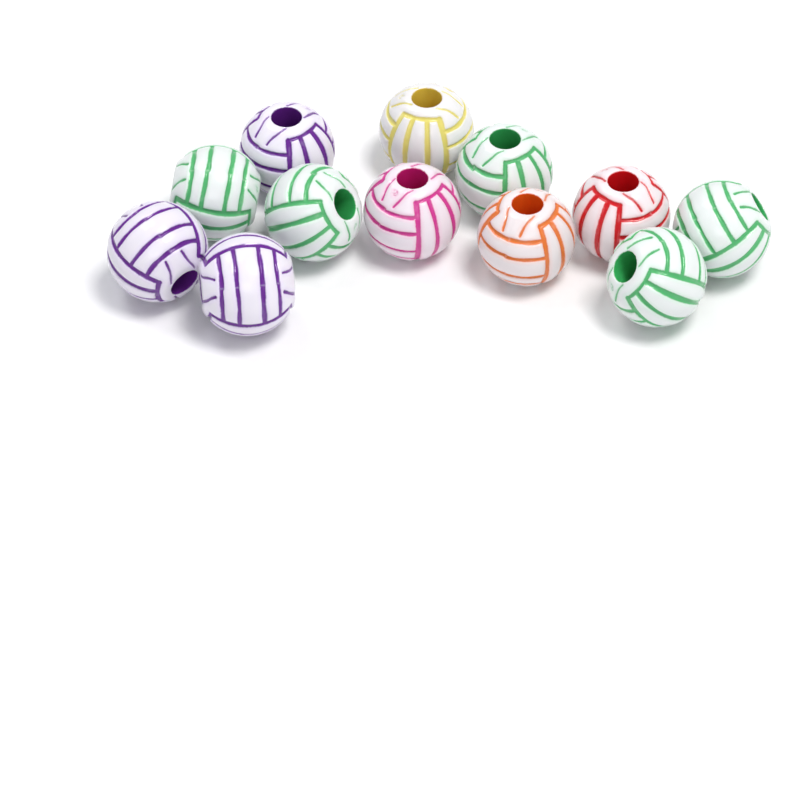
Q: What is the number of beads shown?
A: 12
